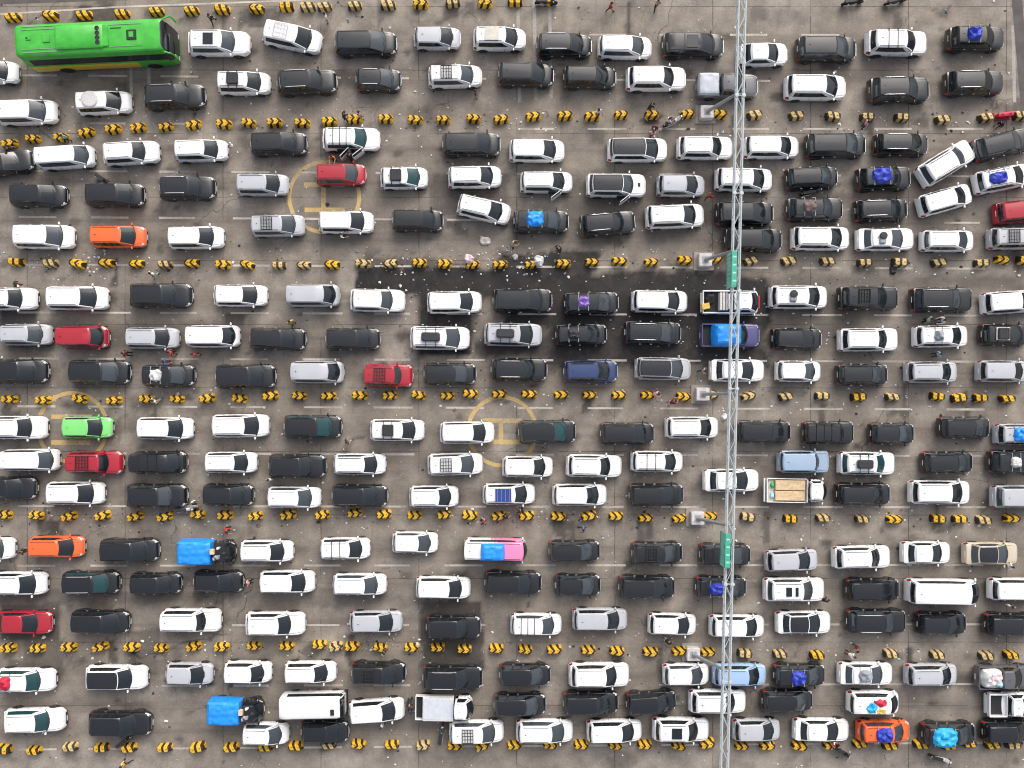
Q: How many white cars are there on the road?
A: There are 108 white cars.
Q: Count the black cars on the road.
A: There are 94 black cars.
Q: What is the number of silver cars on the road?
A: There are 21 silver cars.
